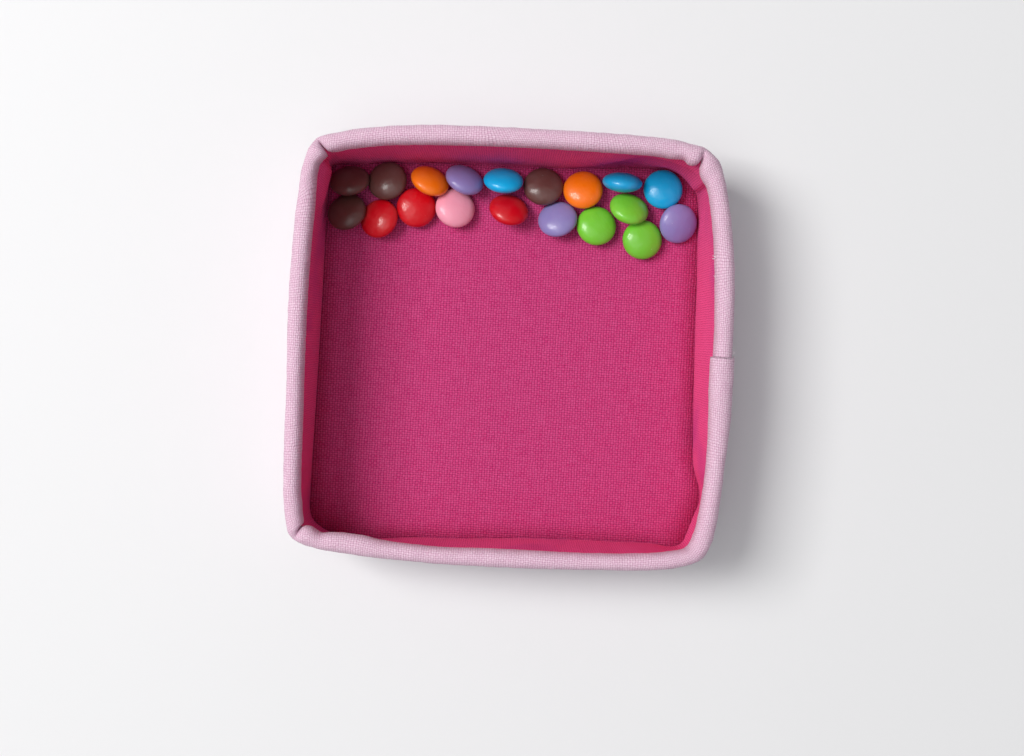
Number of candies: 19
